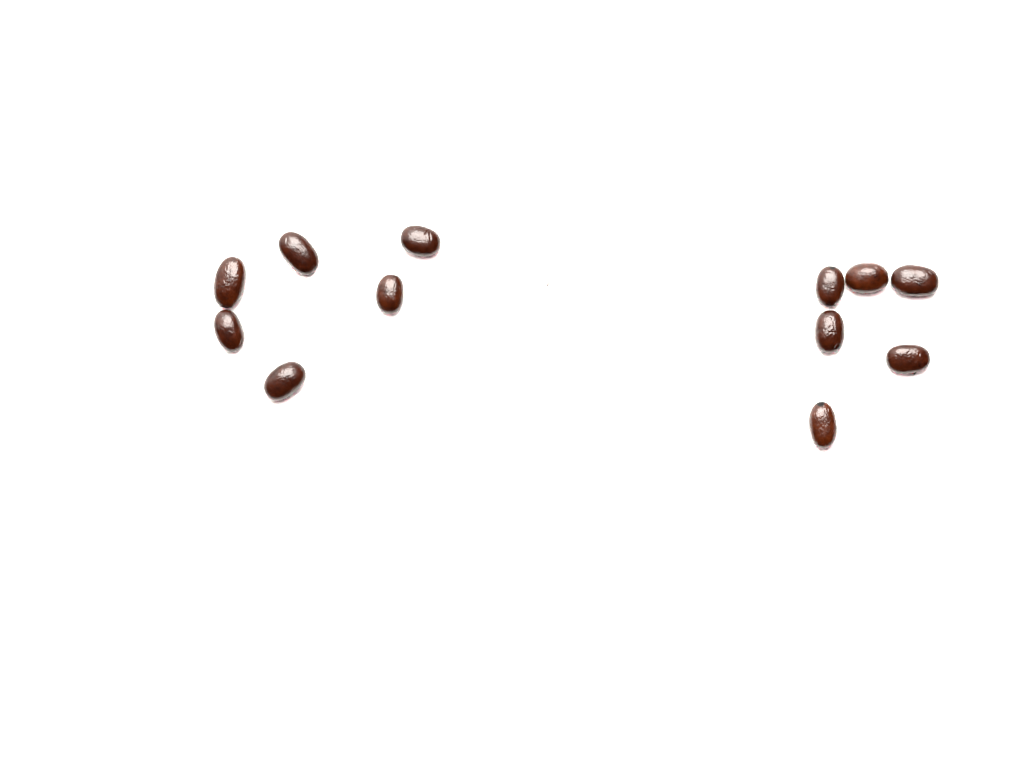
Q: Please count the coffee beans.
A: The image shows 12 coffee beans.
